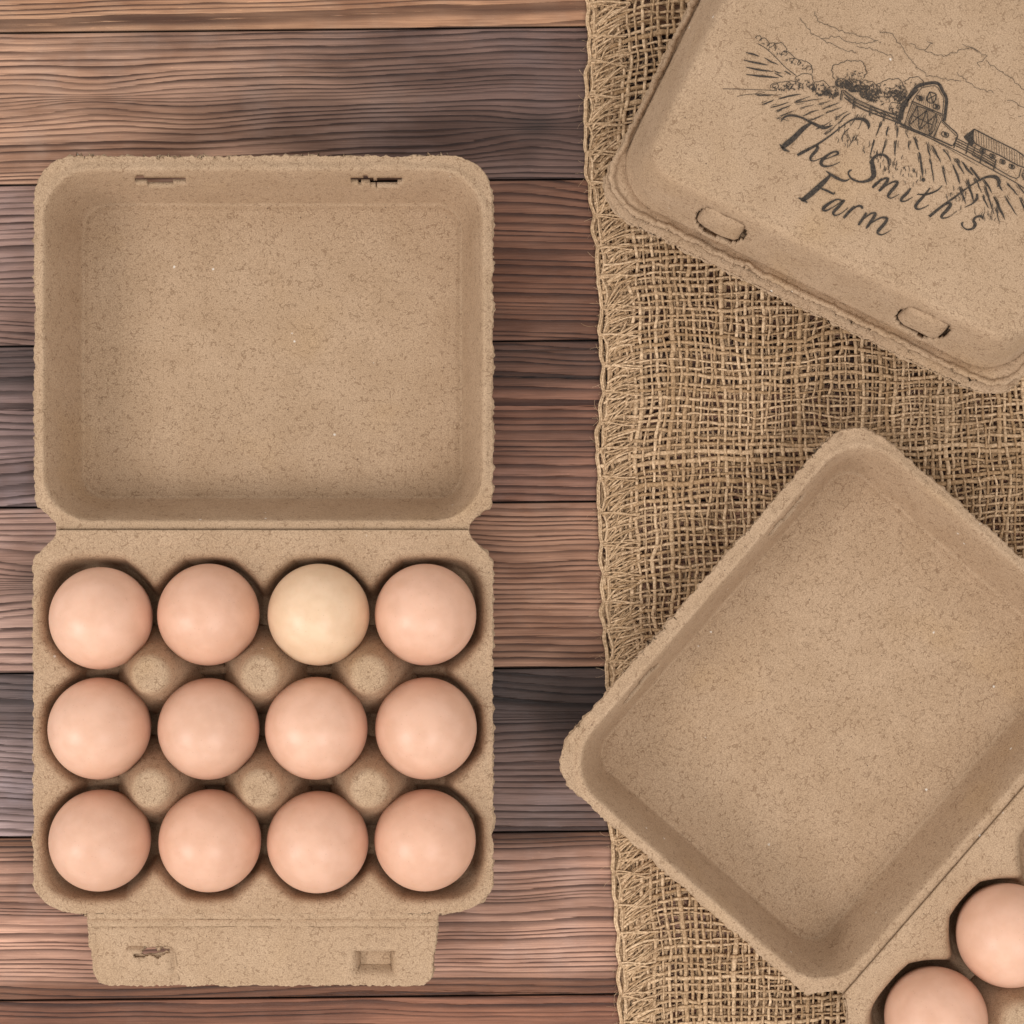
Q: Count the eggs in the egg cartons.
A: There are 14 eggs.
